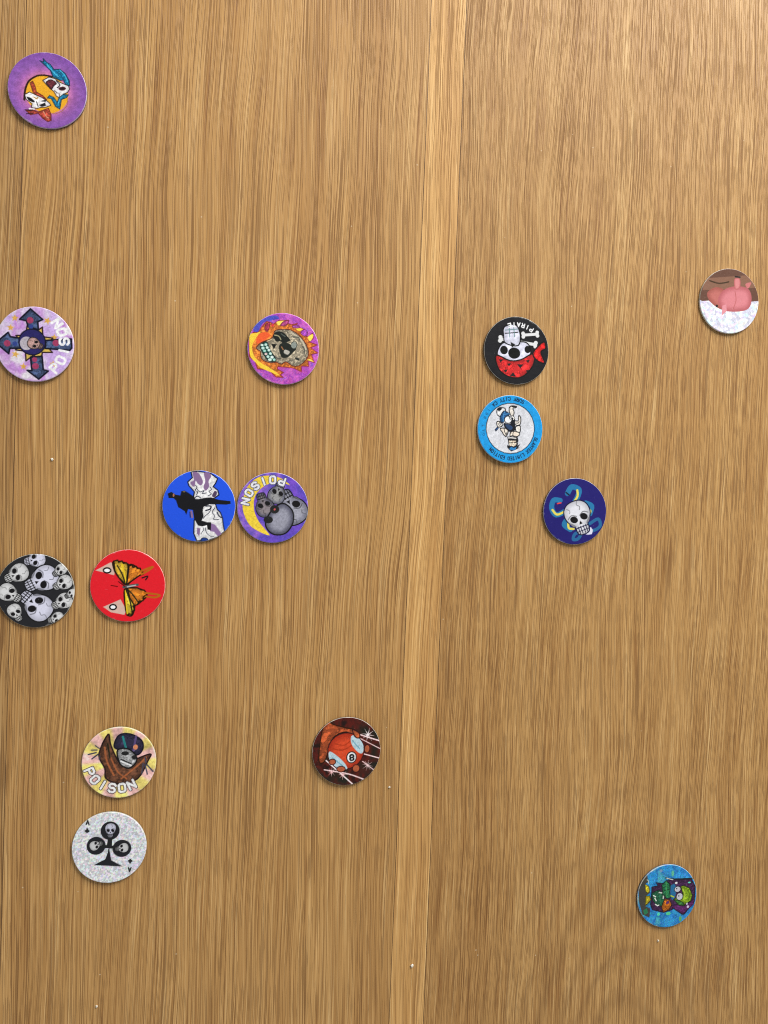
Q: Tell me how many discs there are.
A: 15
